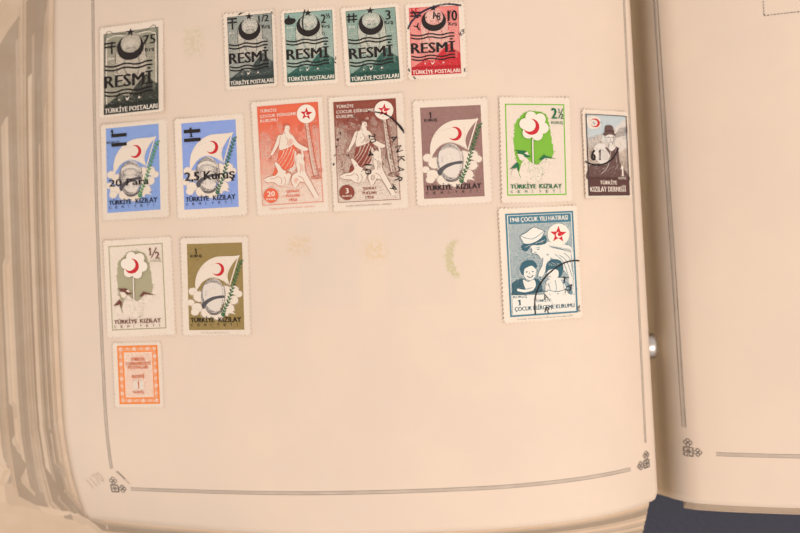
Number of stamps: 16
